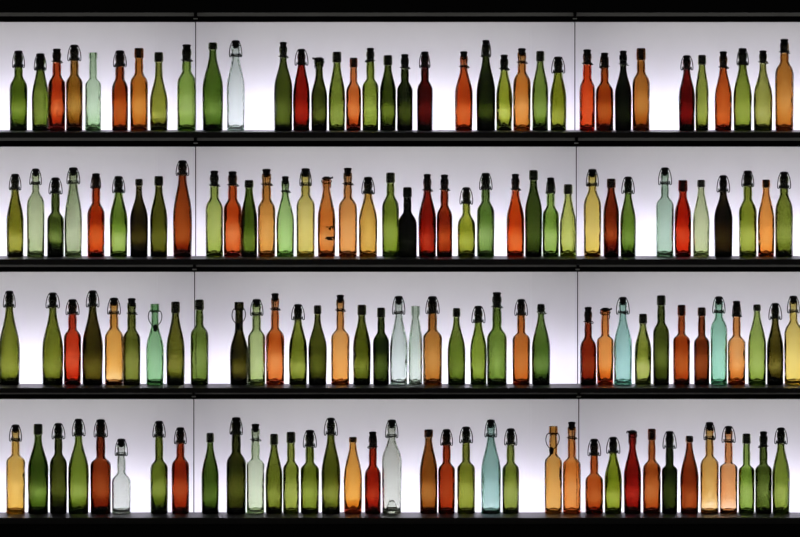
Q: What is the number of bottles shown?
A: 147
